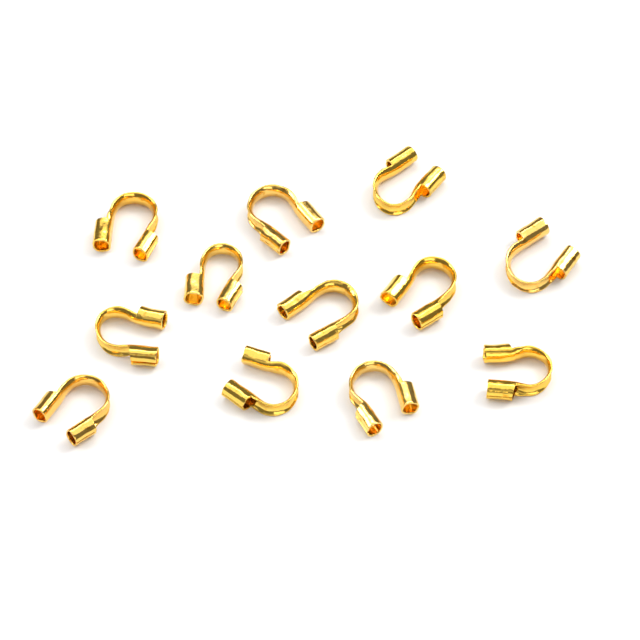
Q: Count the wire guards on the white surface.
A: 12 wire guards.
